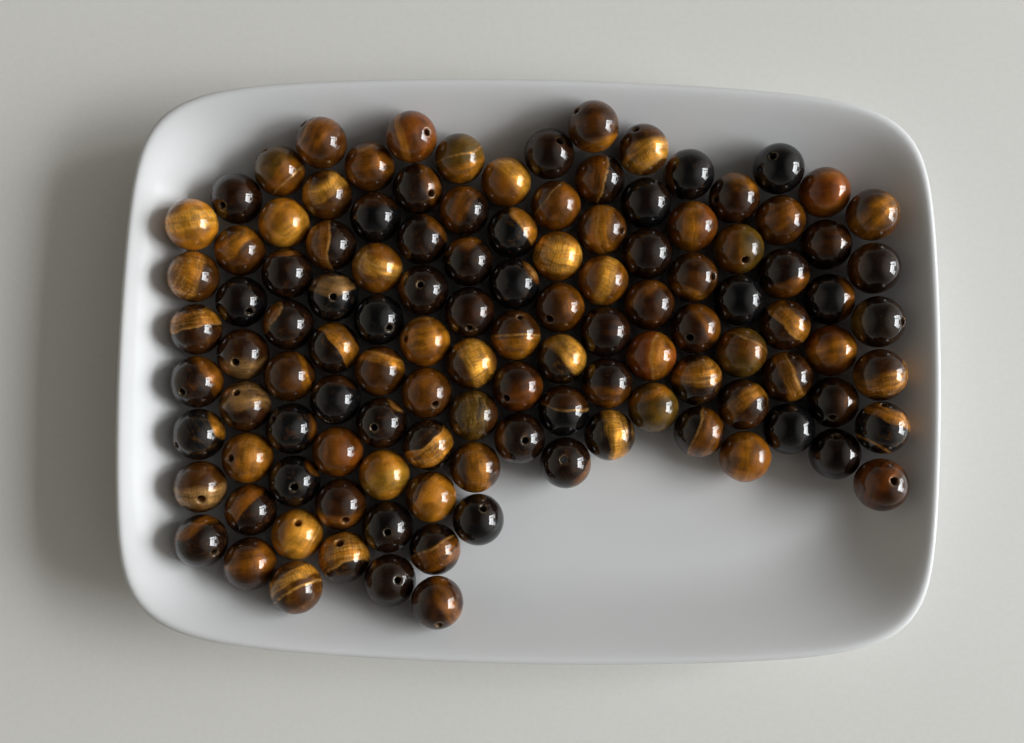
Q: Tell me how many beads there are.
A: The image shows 116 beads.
